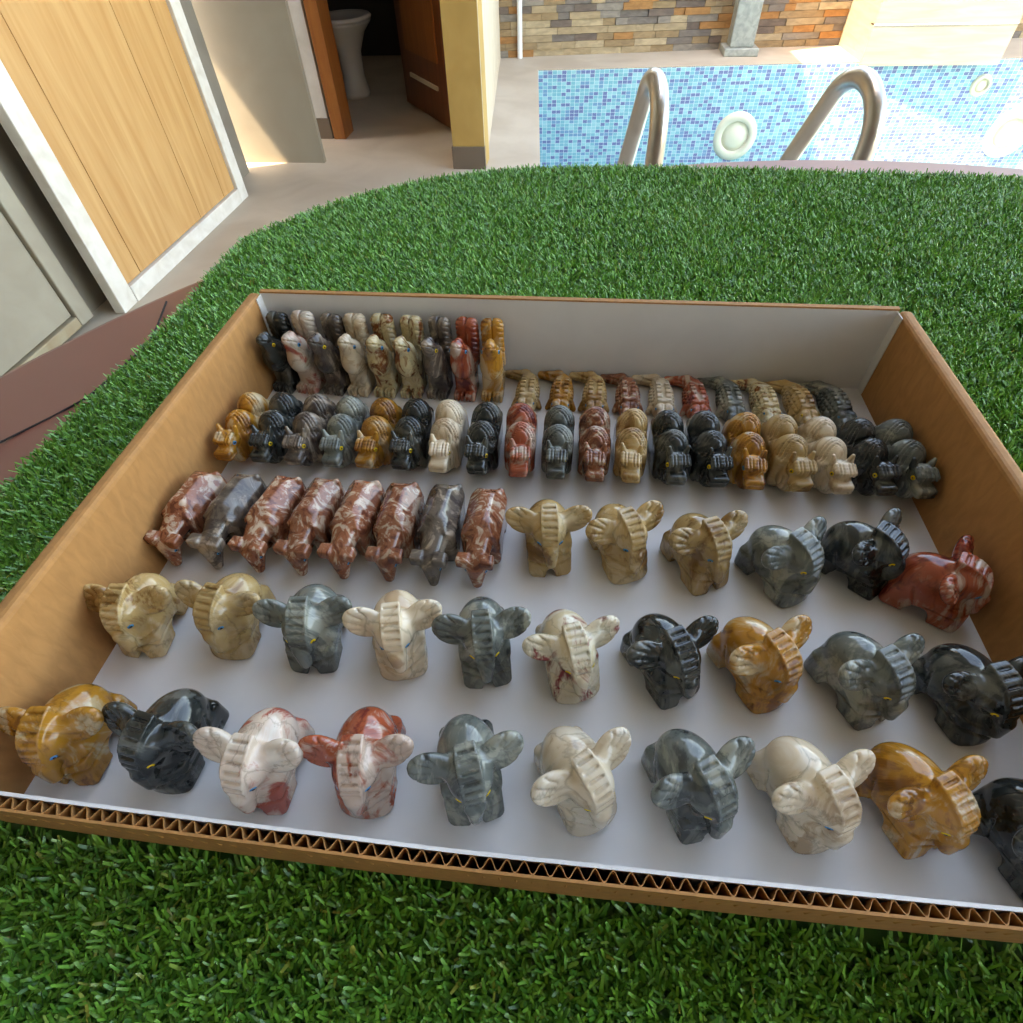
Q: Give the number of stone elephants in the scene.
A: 26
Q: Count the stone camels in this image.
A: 19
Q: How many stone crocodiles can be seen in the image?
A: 10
